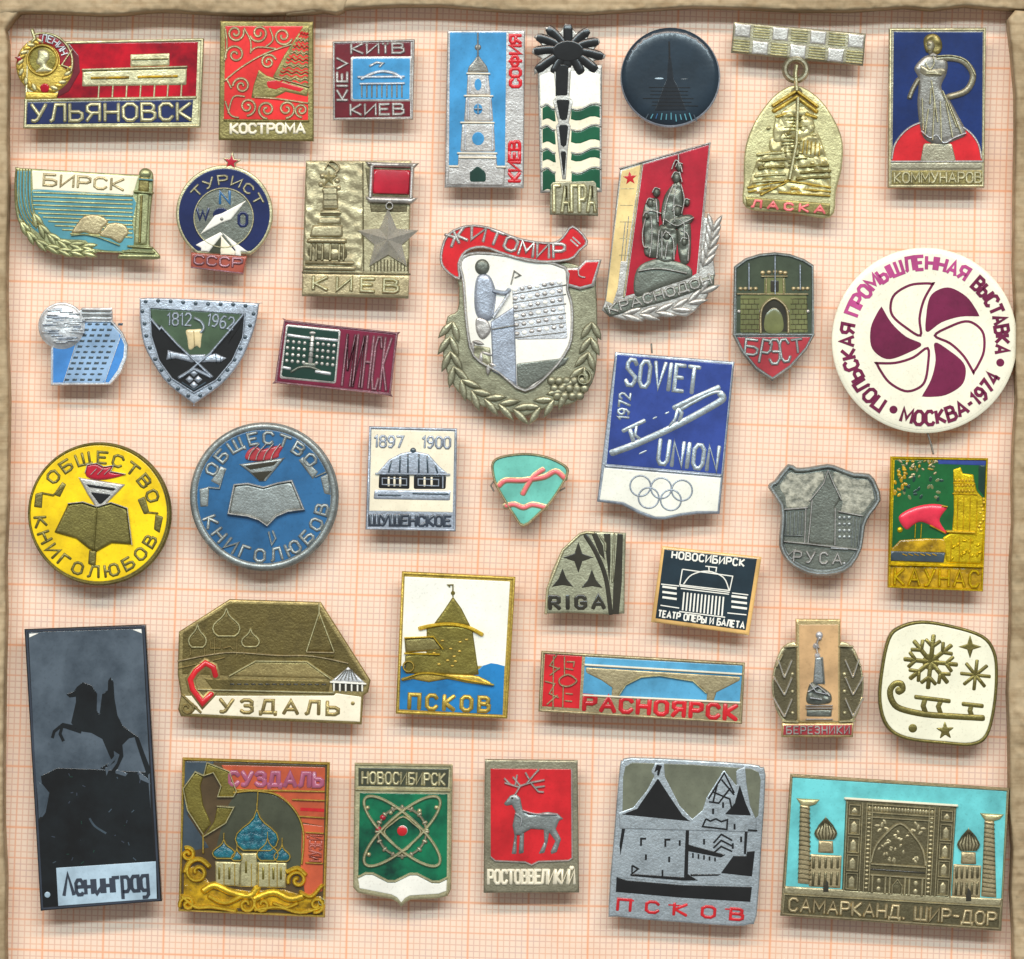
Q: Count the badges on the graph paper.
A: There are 38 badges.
